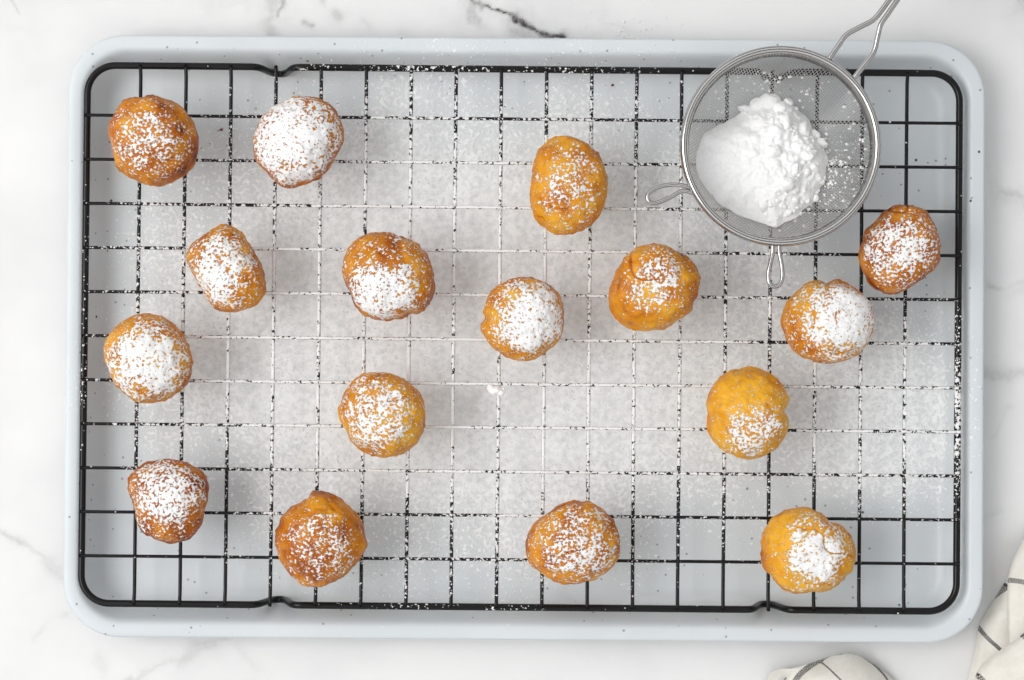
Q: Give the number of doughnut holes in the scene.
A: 16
